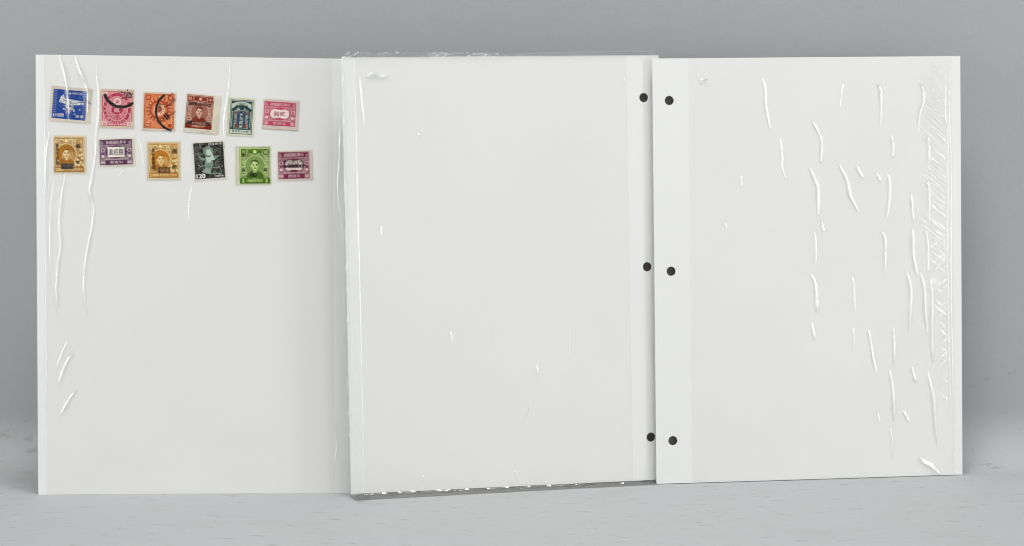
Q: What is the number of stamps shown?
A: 12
